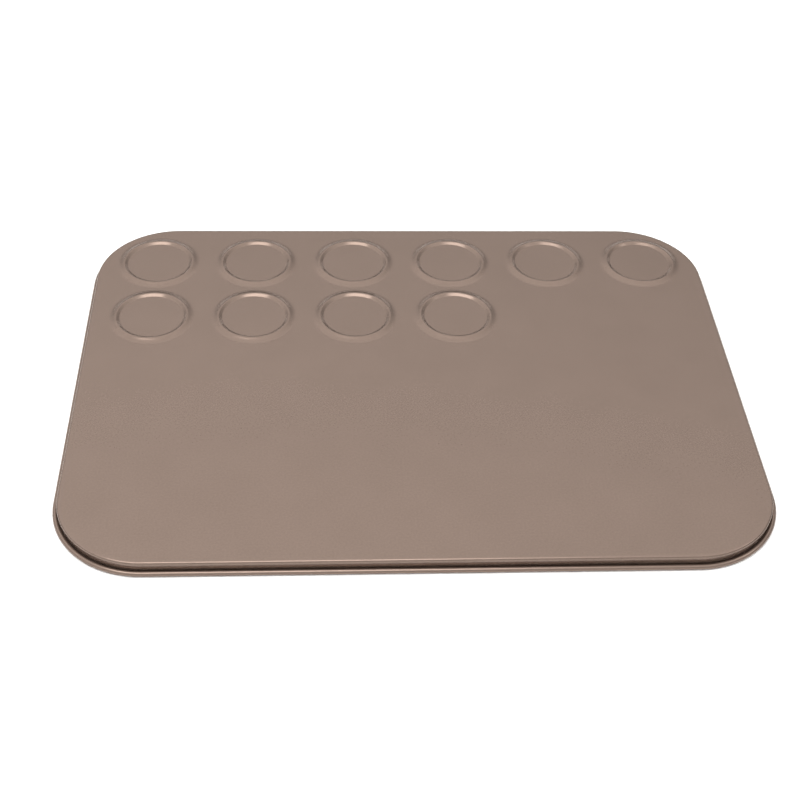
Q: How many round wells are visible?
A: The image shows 10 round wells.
